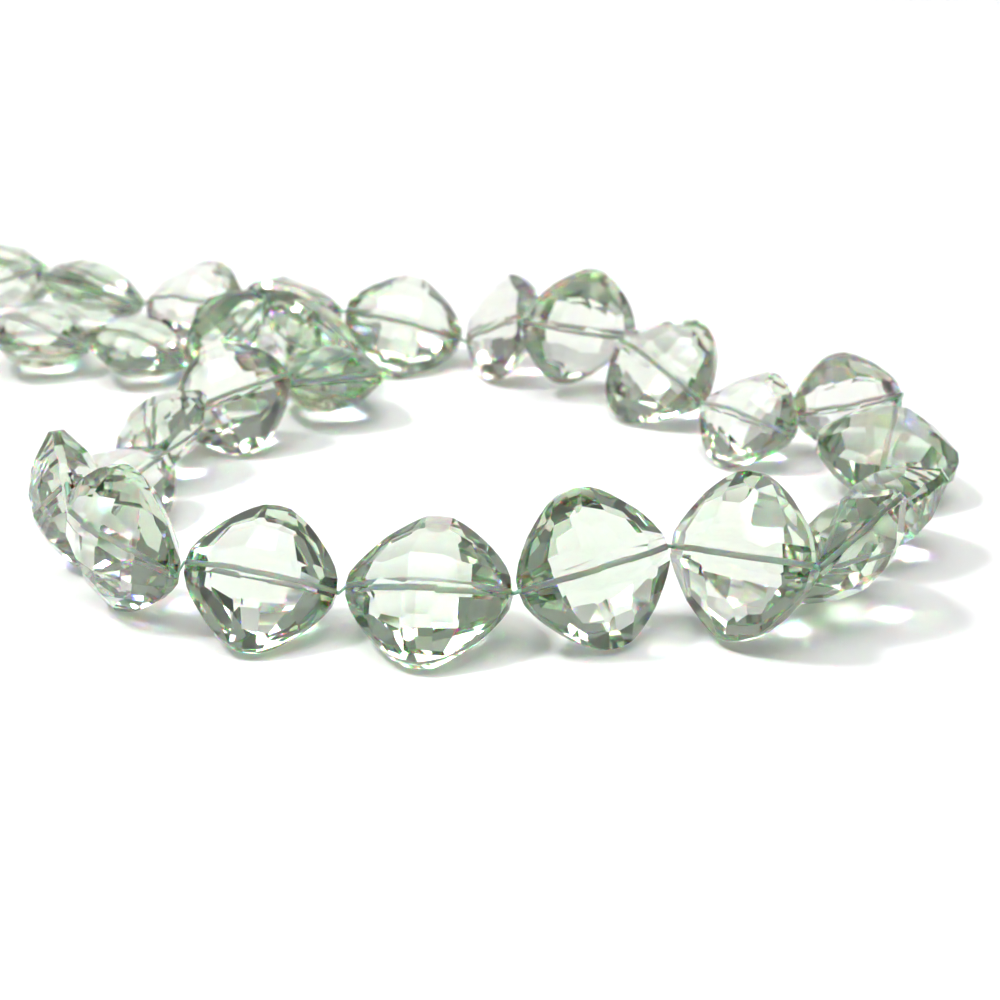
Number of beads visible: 27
